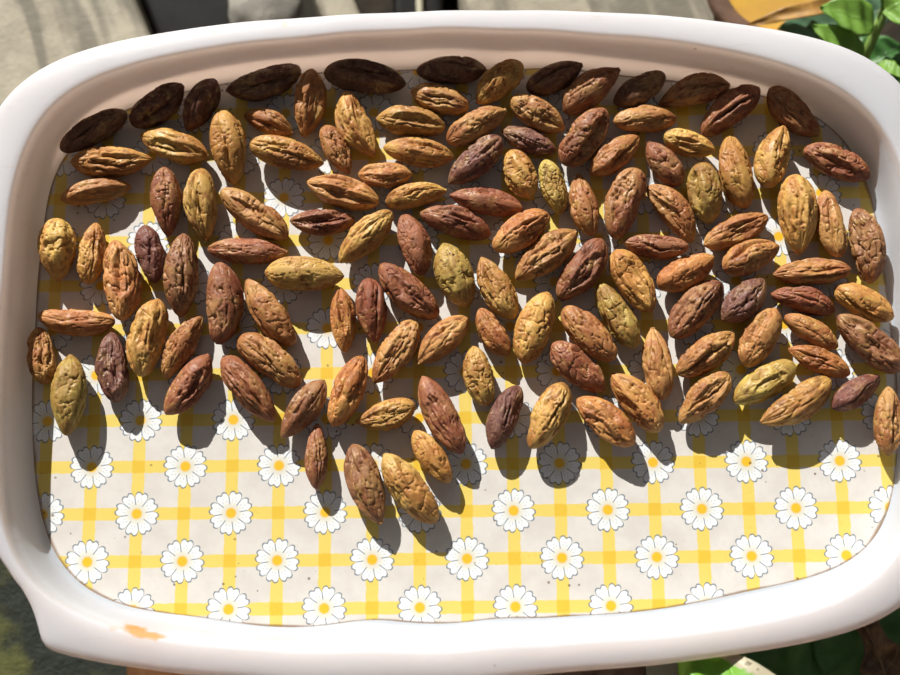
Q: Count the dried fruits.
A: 124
